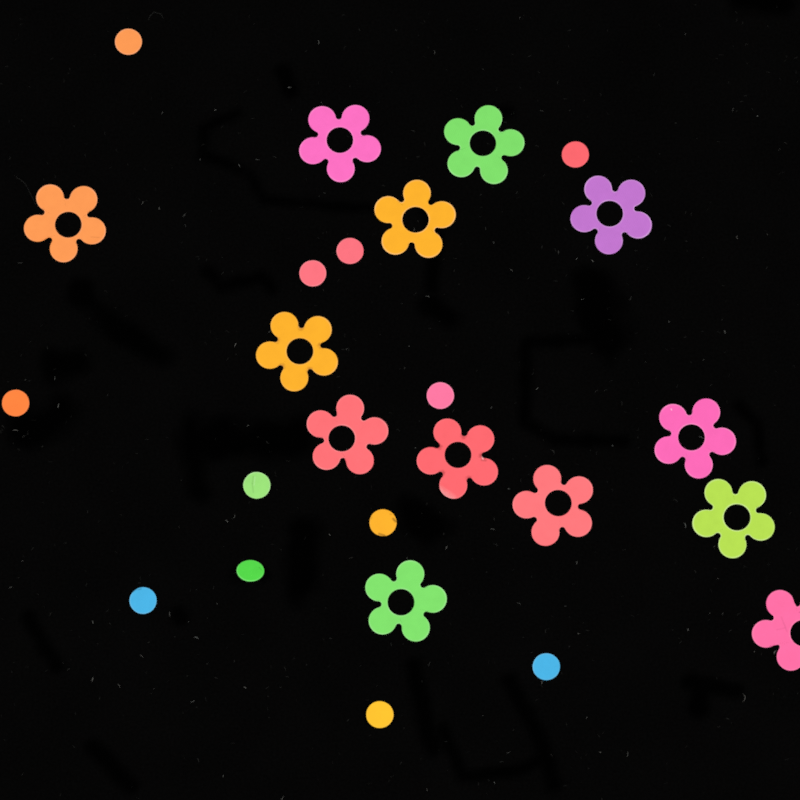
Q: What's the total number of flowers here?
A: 13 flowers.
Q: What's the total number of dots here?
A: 12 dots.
